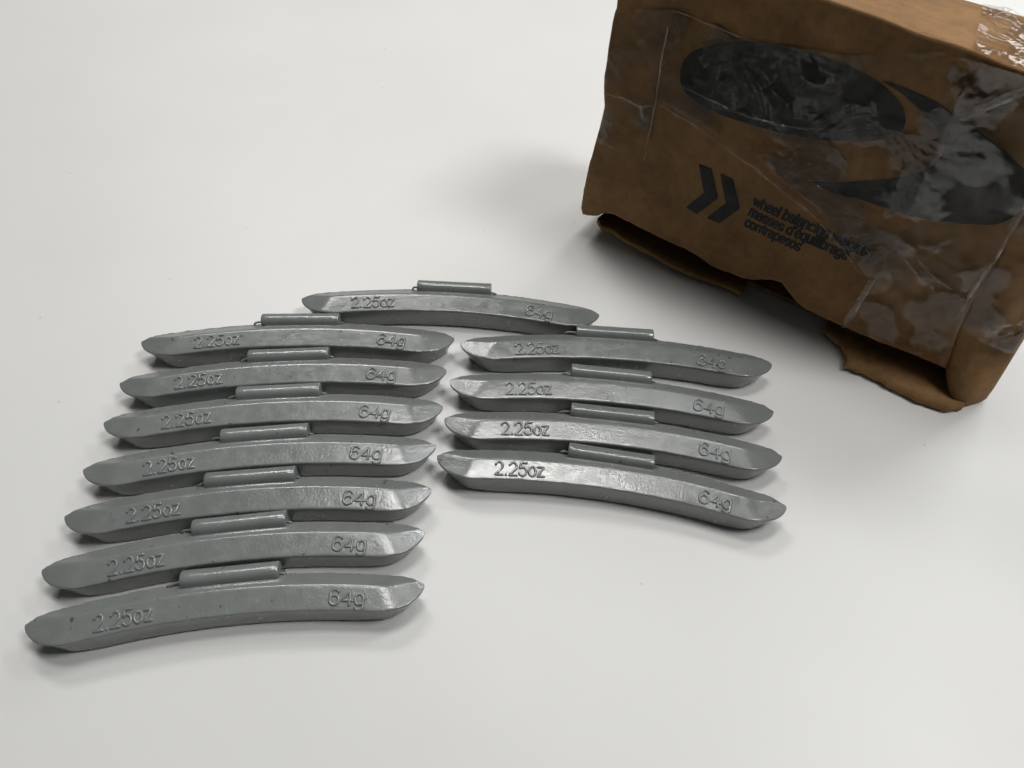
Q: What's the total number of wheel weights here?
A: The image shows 12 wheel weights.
